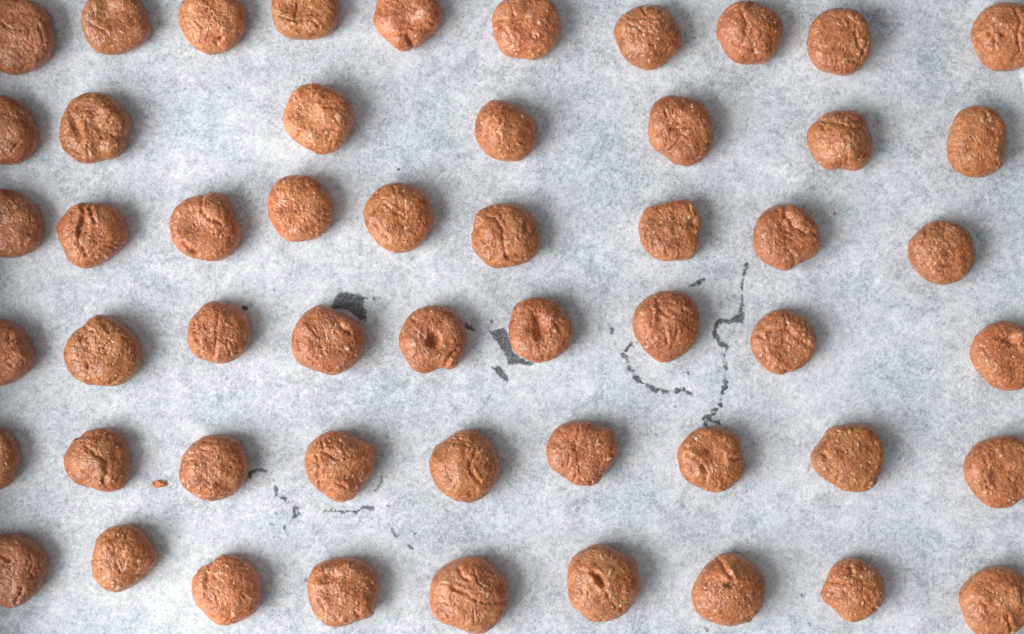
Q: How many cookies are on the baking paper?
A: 53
